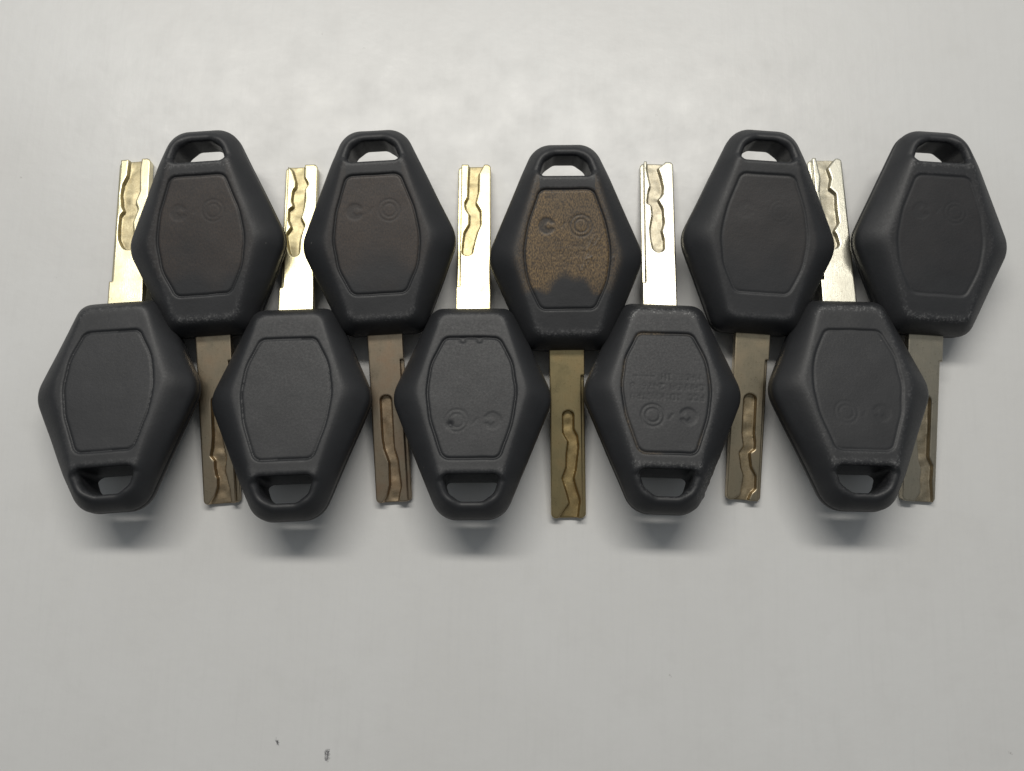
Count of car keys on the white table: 10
